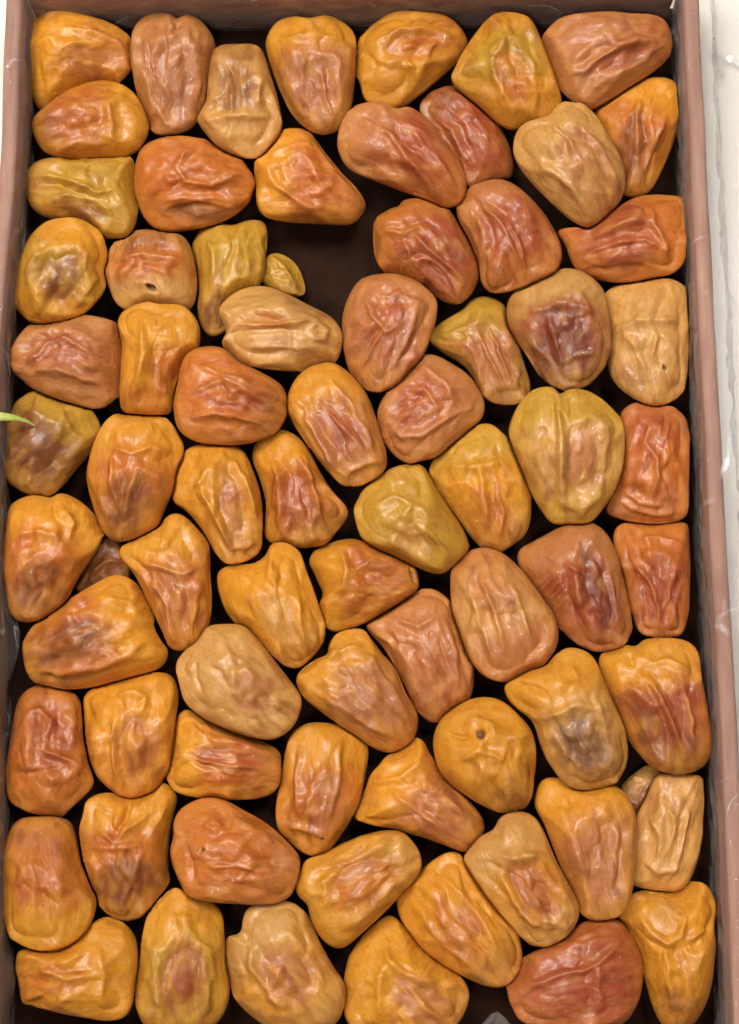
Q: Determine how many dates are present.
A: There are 75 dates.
